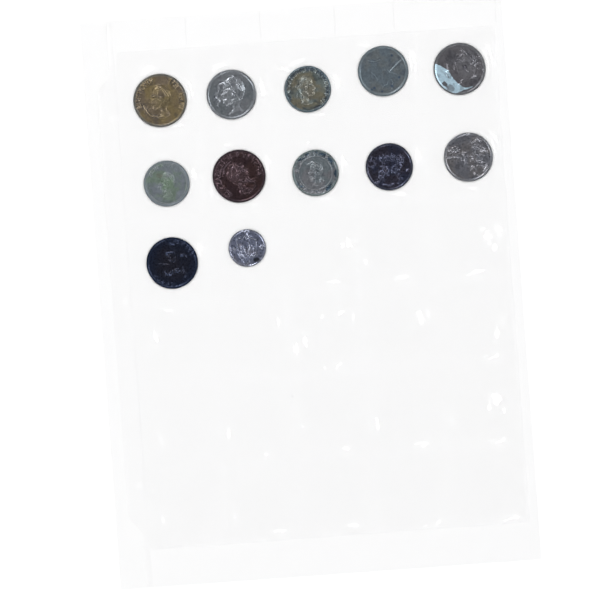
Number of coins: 12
